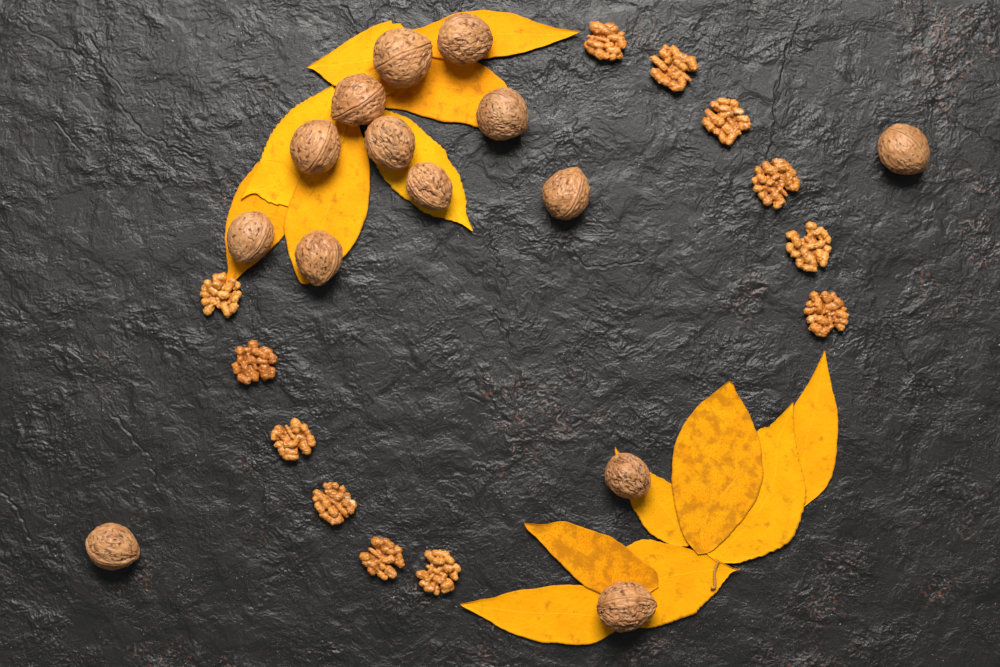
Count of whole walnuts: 14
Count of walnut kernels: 12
